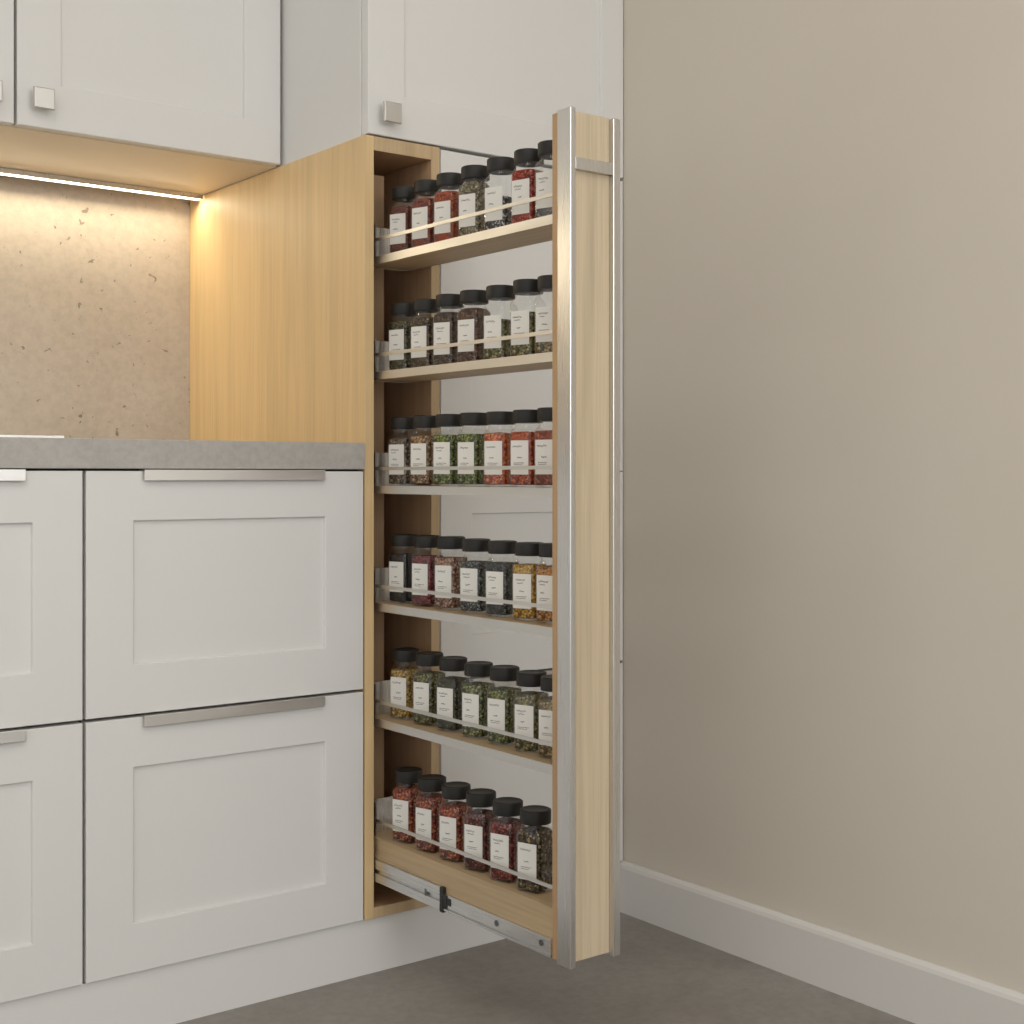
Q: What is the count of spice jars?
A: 41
